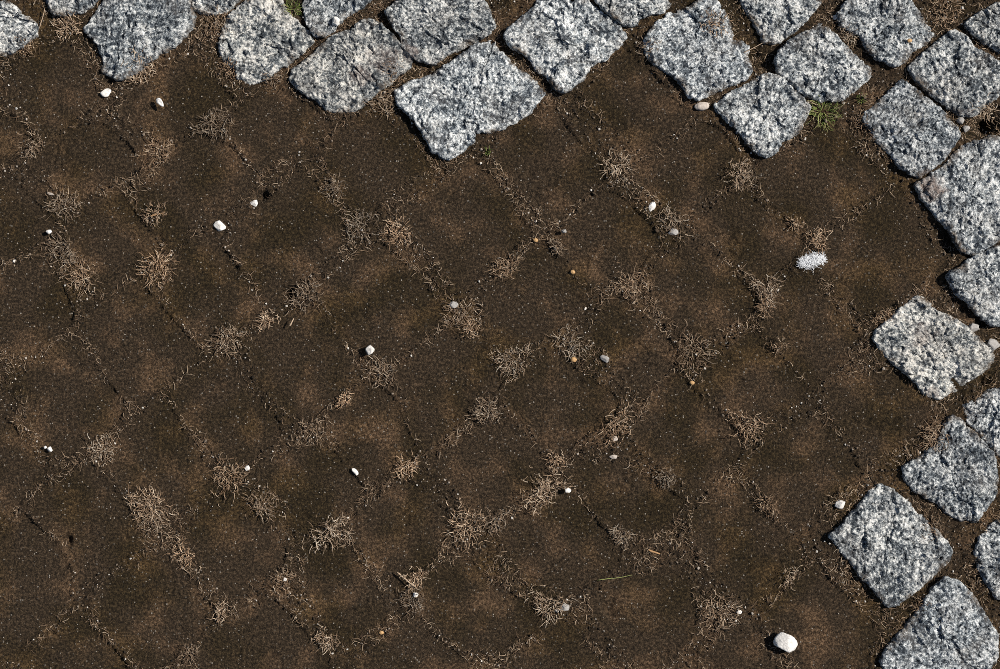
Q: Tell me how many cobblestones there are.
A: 27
